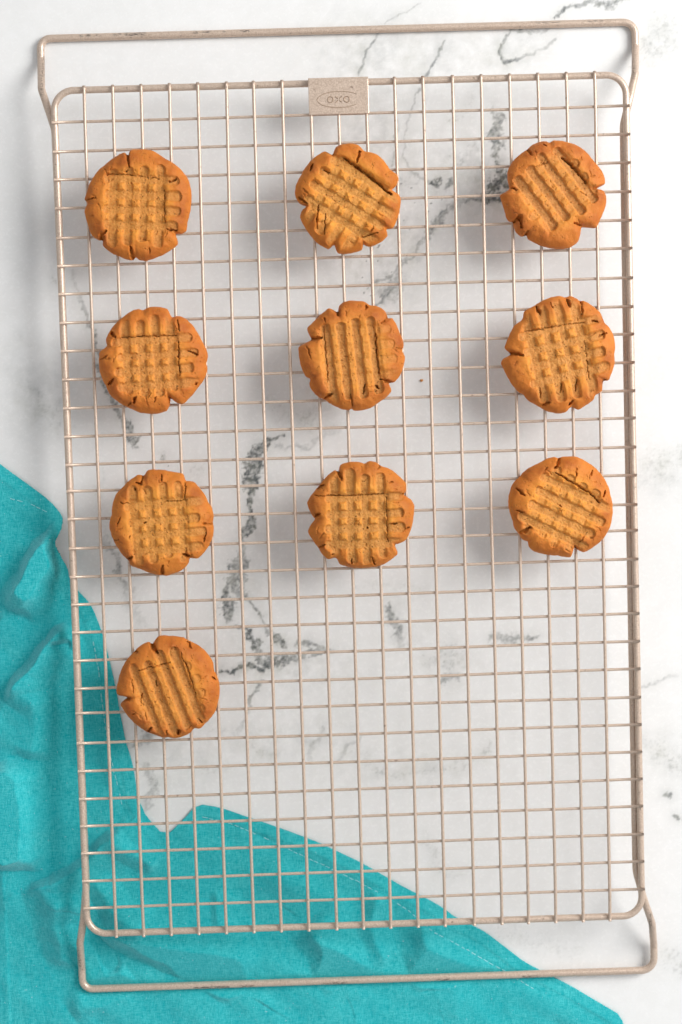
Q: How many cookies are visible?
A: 10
